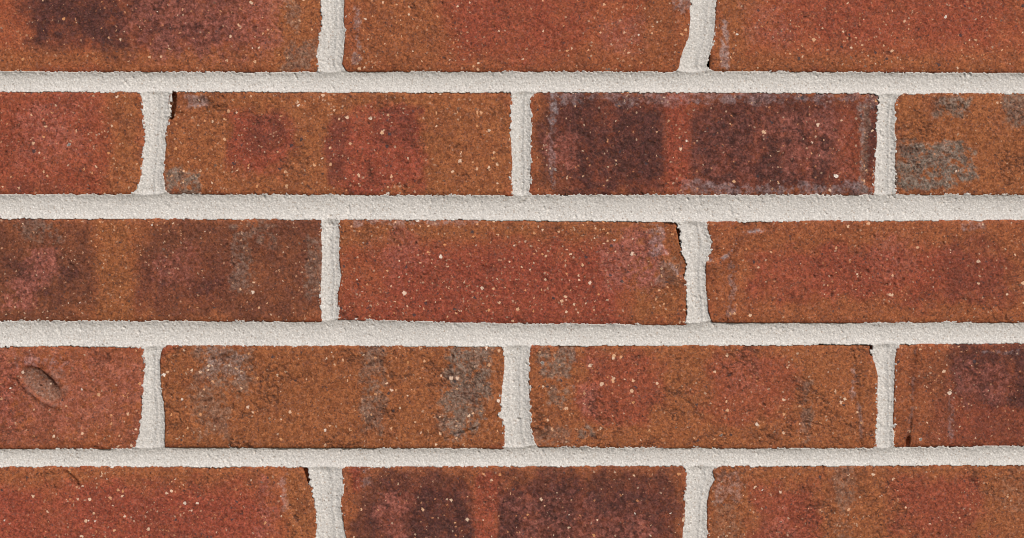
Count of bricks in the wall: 17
